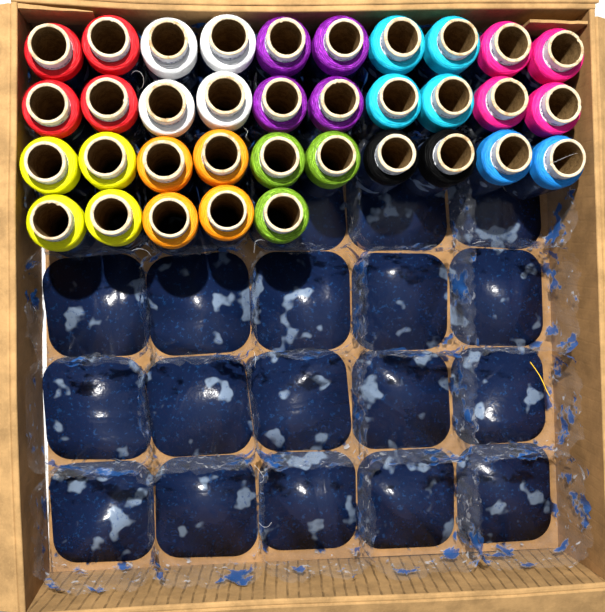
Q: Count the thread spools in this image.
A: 35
